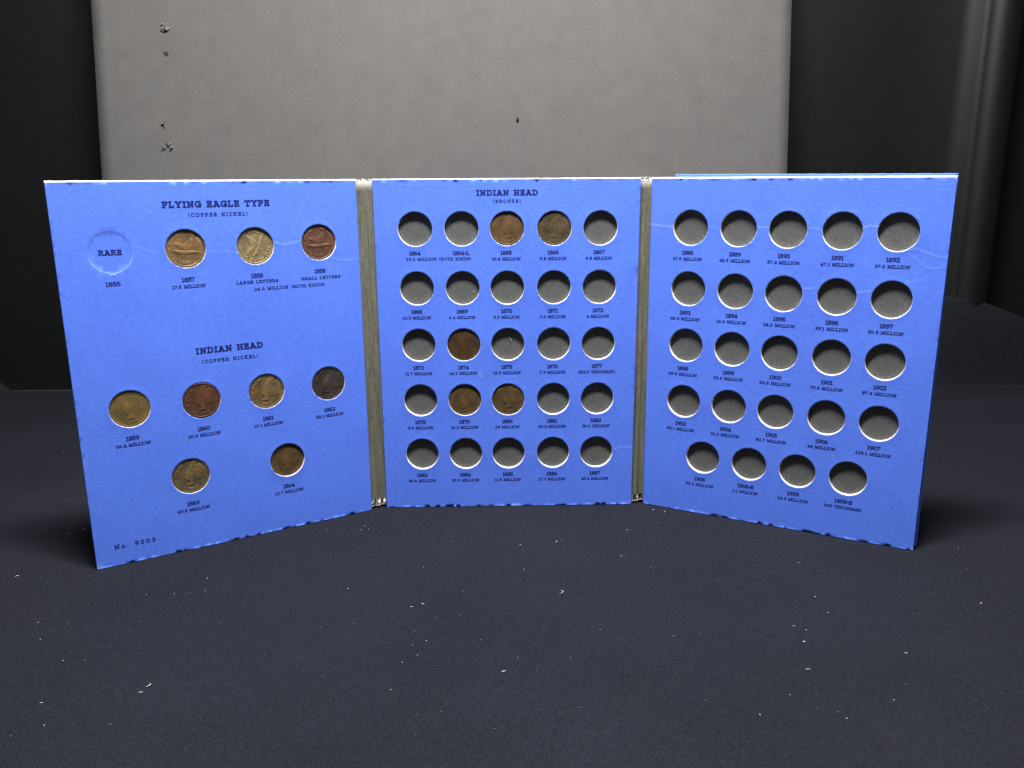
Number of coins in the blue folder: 14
